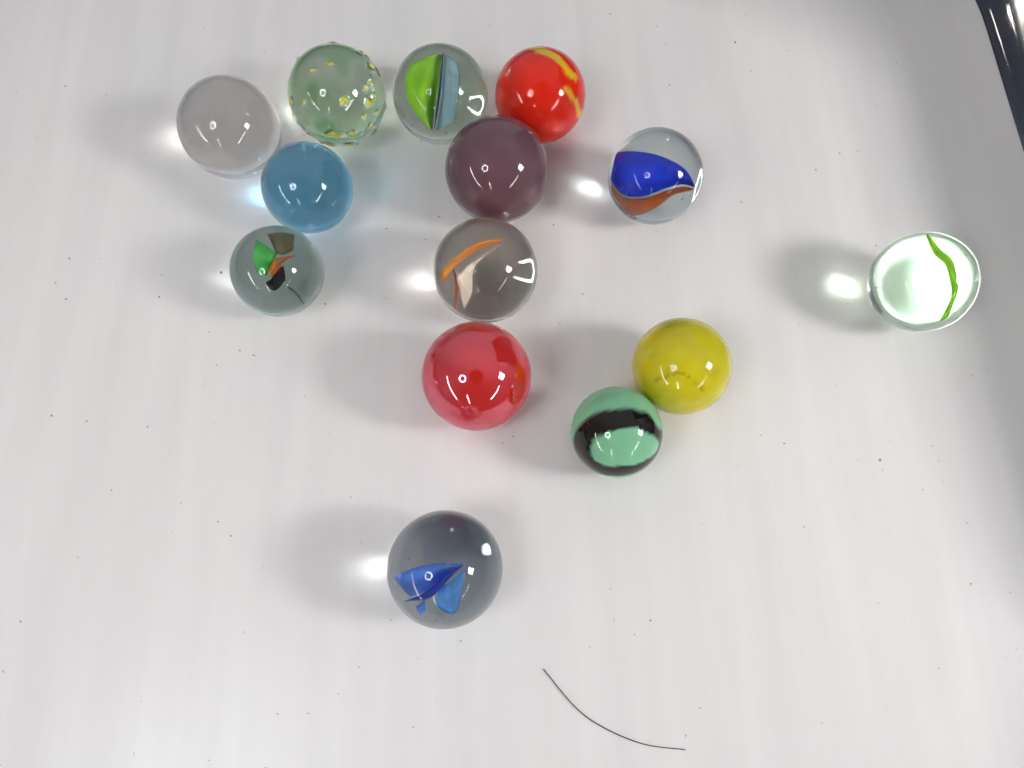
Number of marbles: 14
